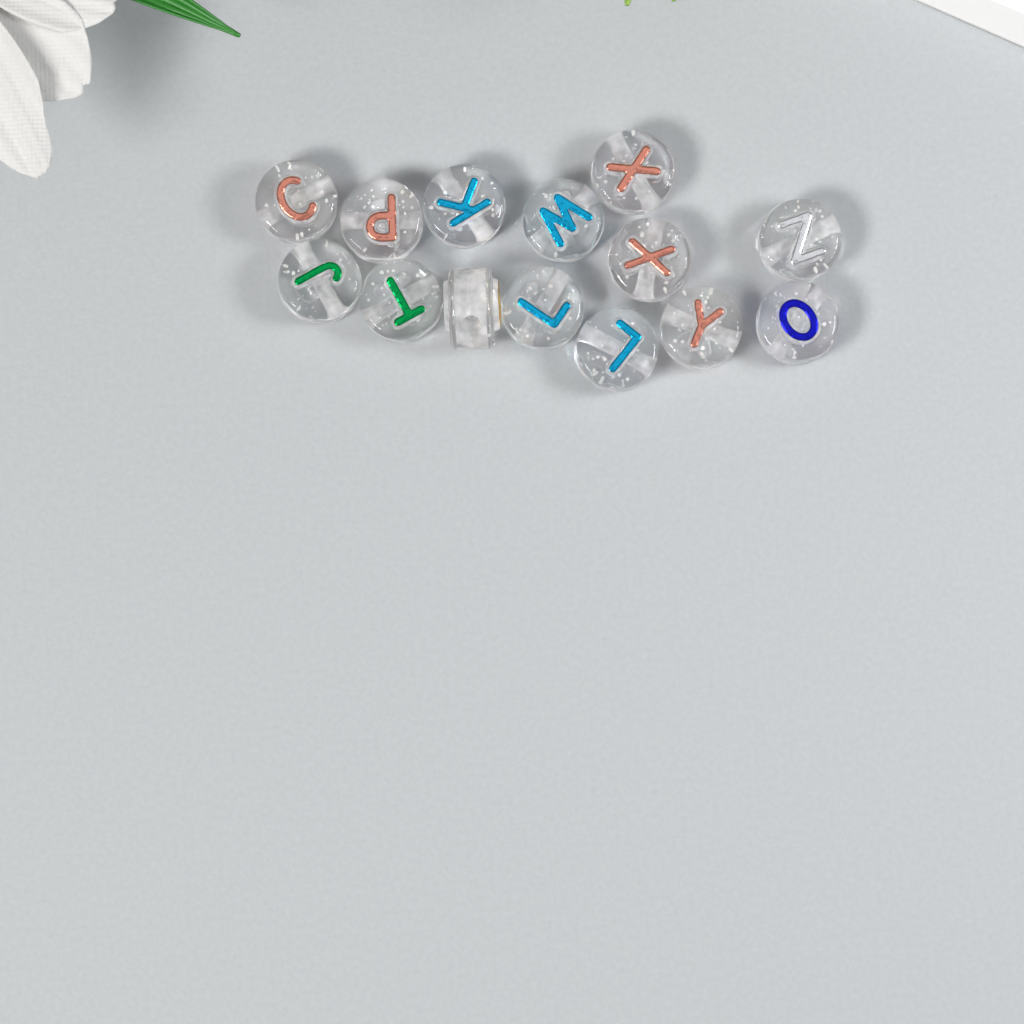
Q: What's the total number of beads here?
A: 14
